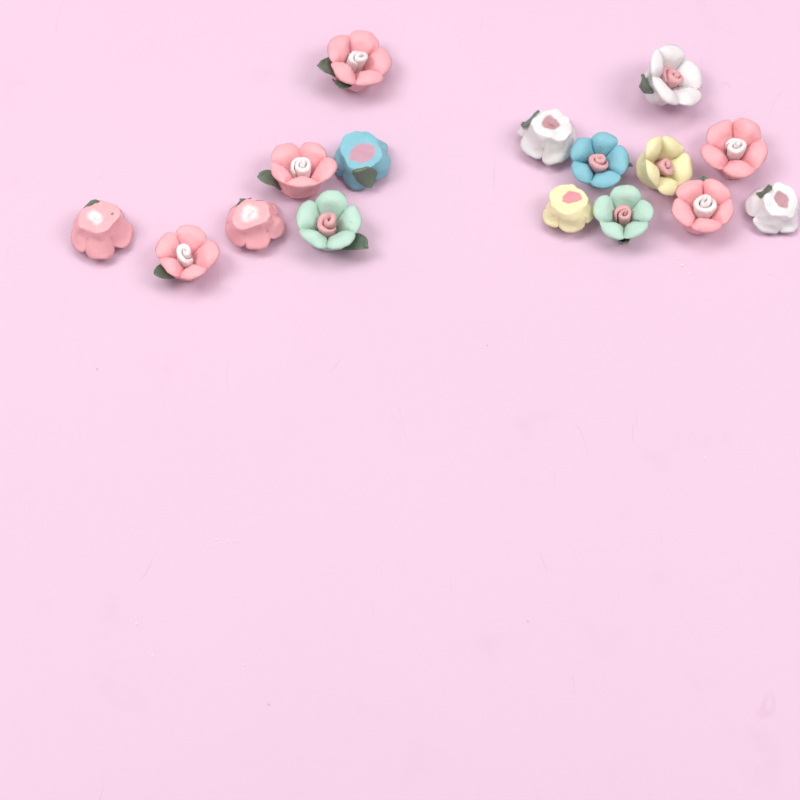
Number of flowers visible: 16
